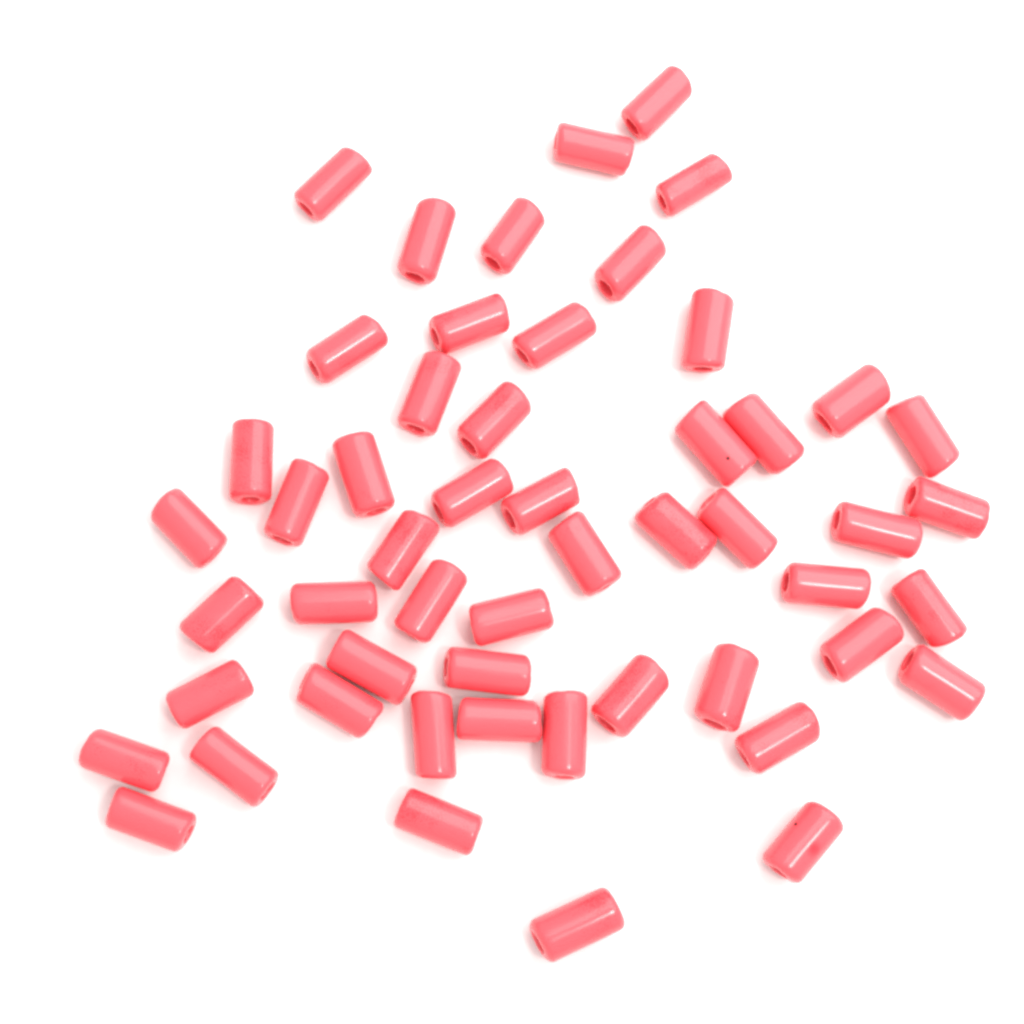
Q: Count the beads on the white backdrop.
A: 53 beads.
